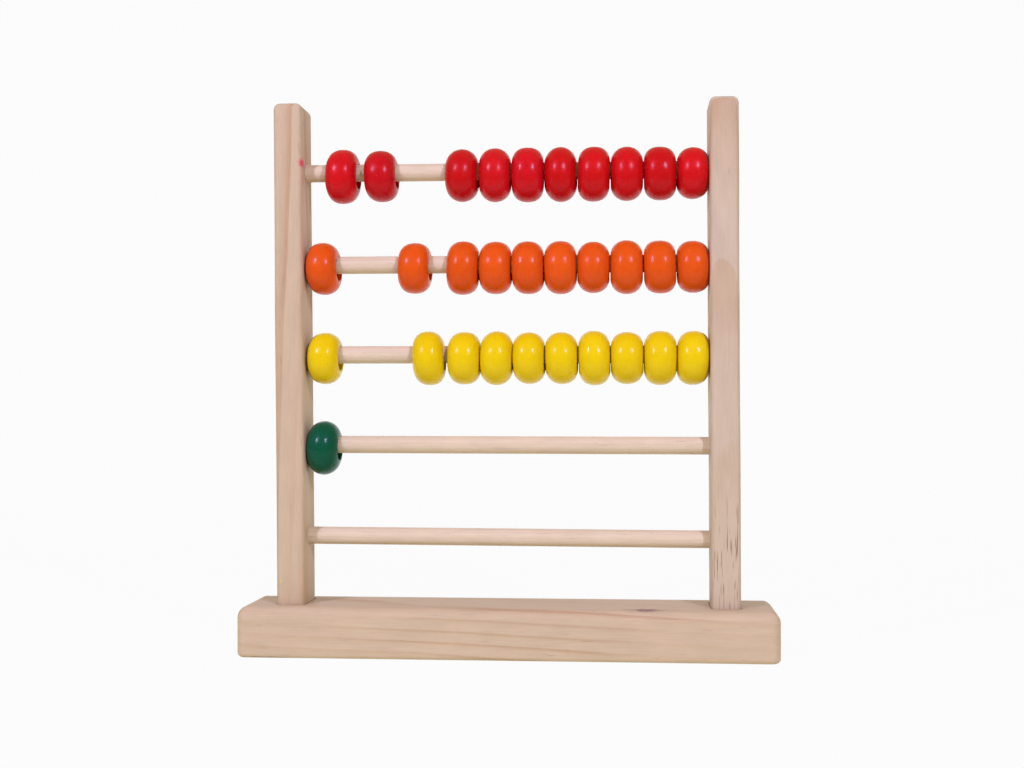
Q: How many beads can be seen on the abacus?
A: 31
